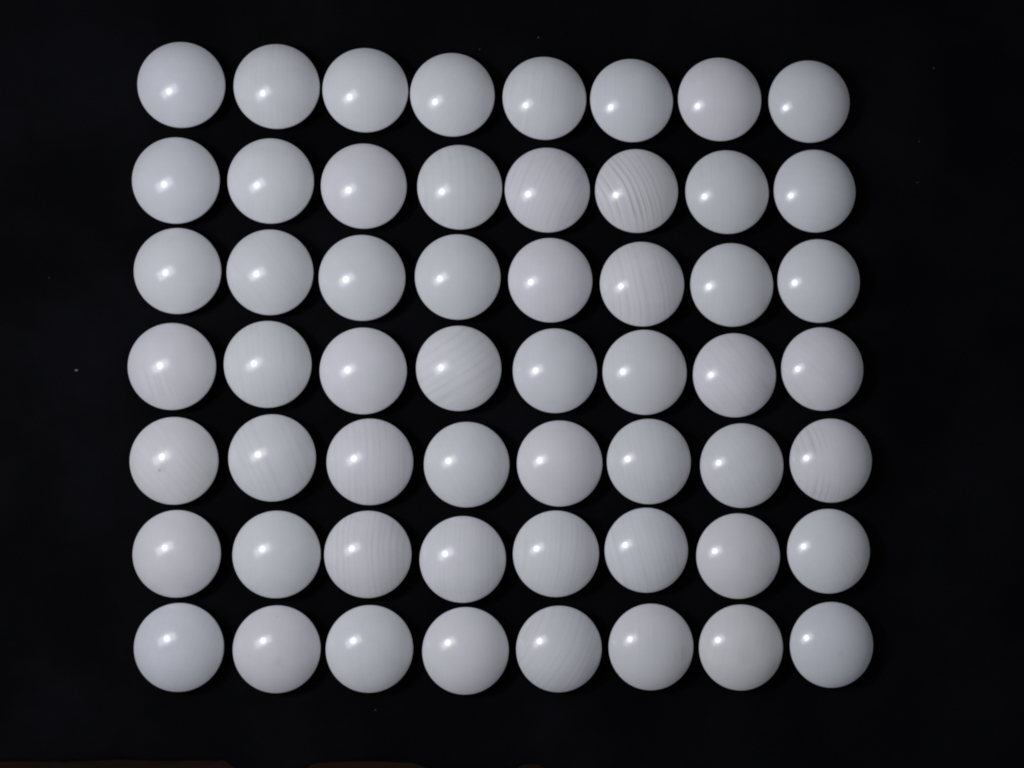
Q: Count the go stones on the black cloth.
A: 56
